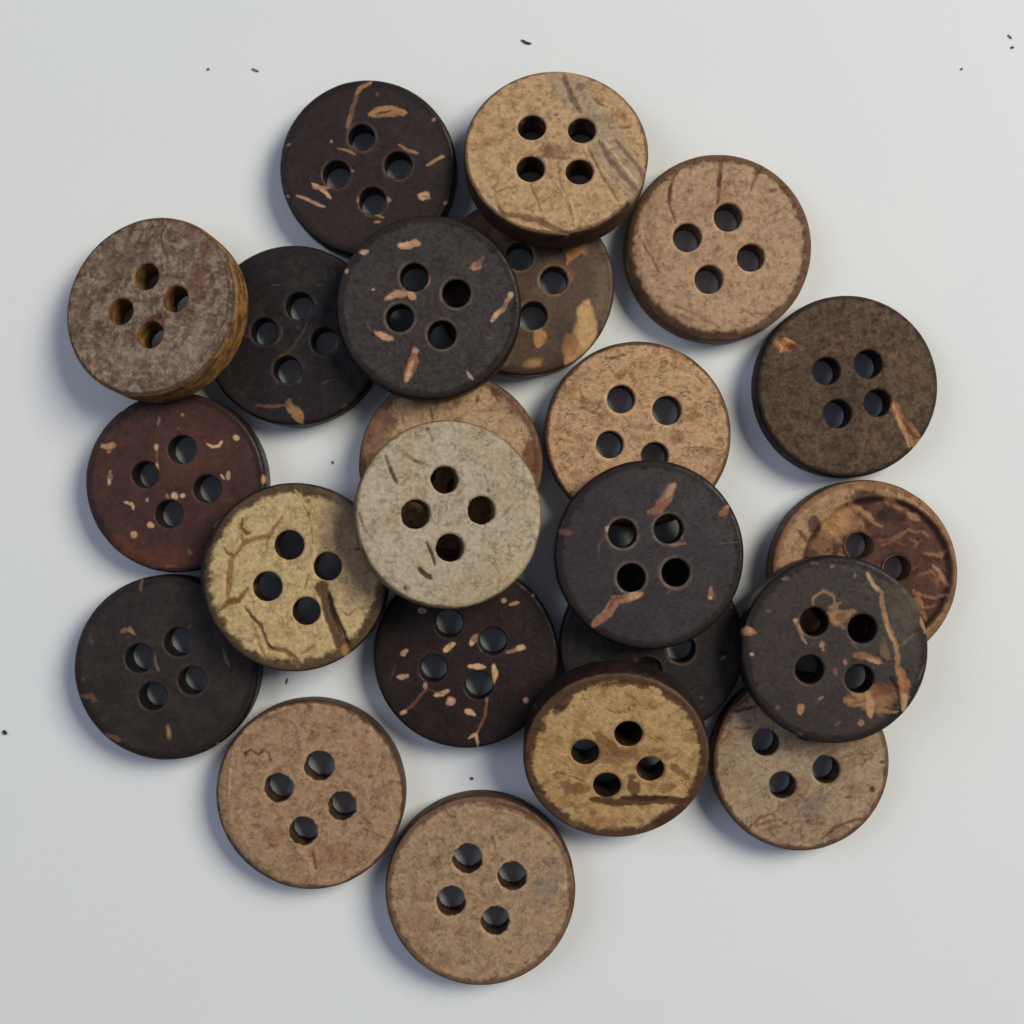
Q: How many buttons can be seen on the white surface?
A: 23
